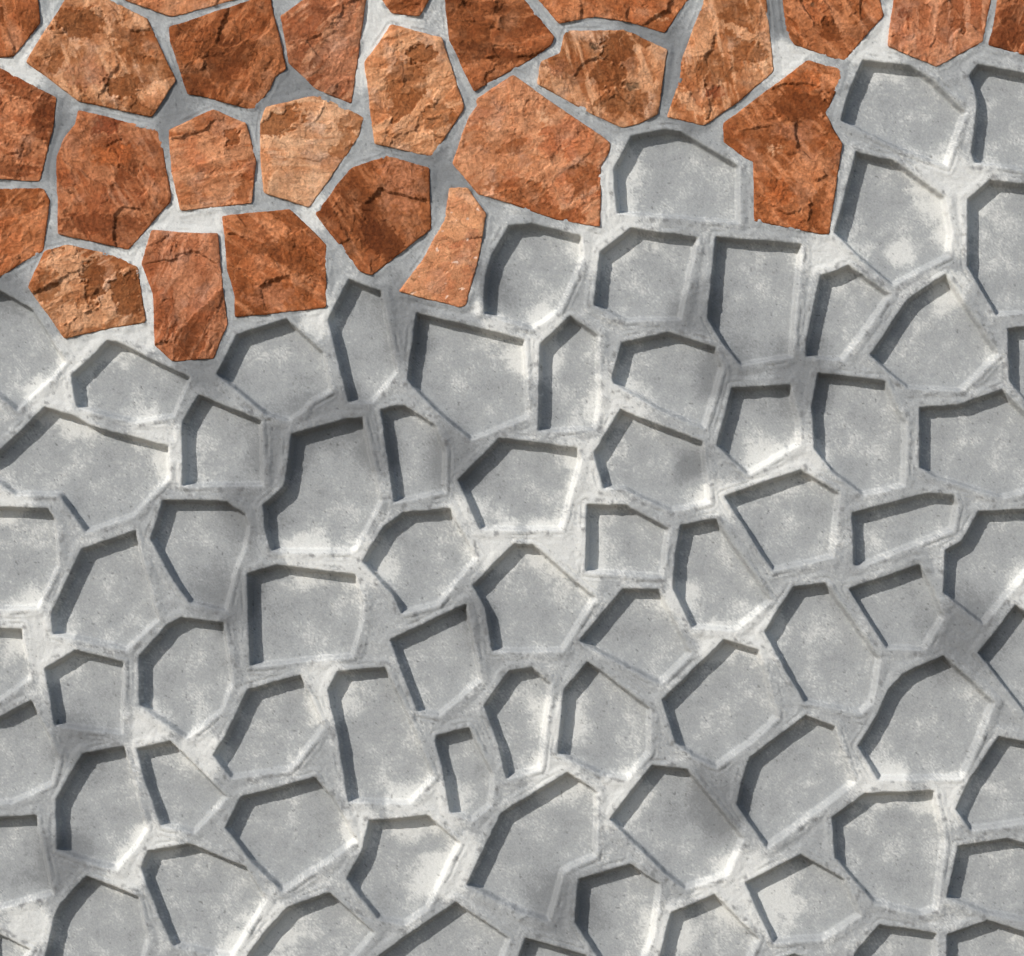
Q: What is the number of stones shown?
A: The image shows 26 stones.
